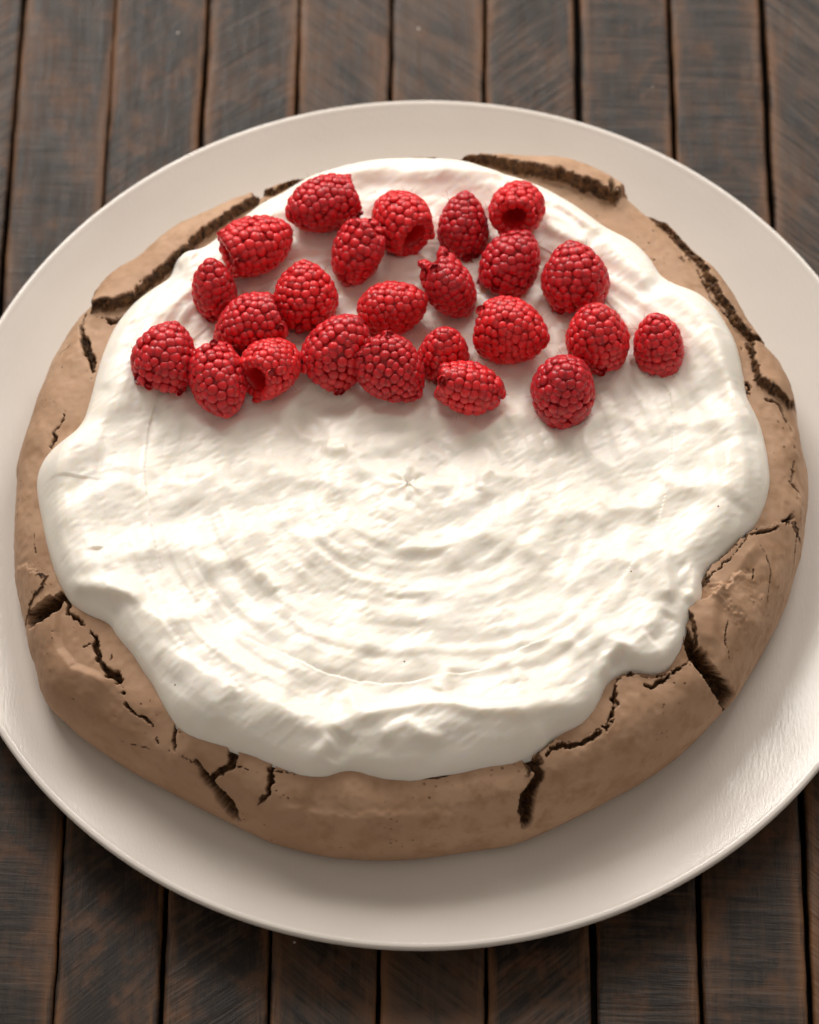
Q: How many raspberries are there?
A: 24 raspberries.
